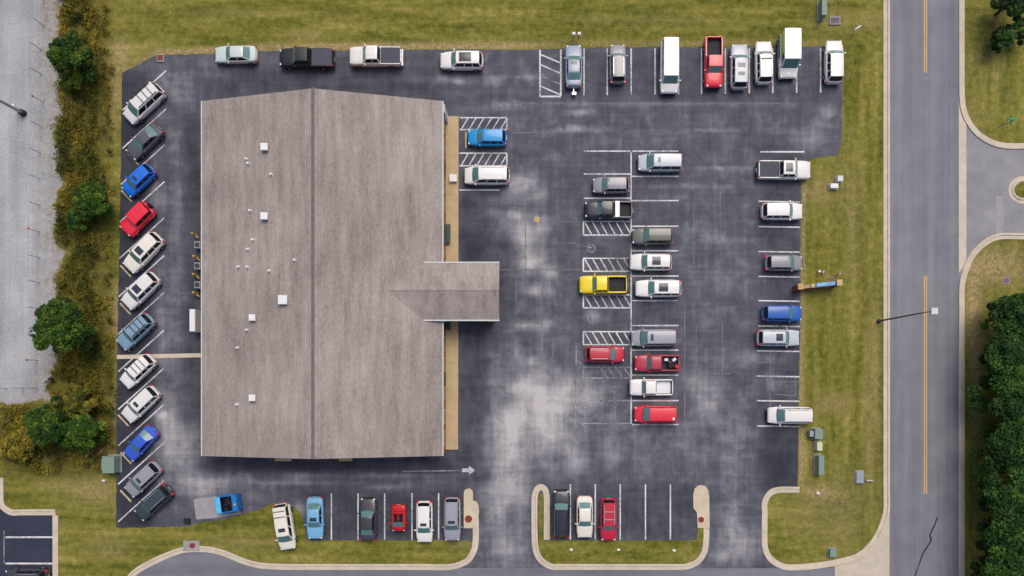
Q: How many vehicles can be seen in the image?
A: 54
